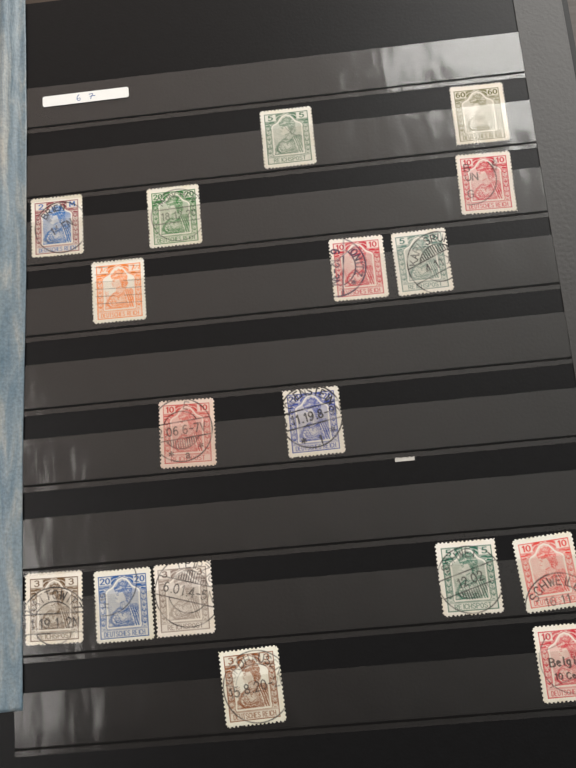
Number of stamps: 17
